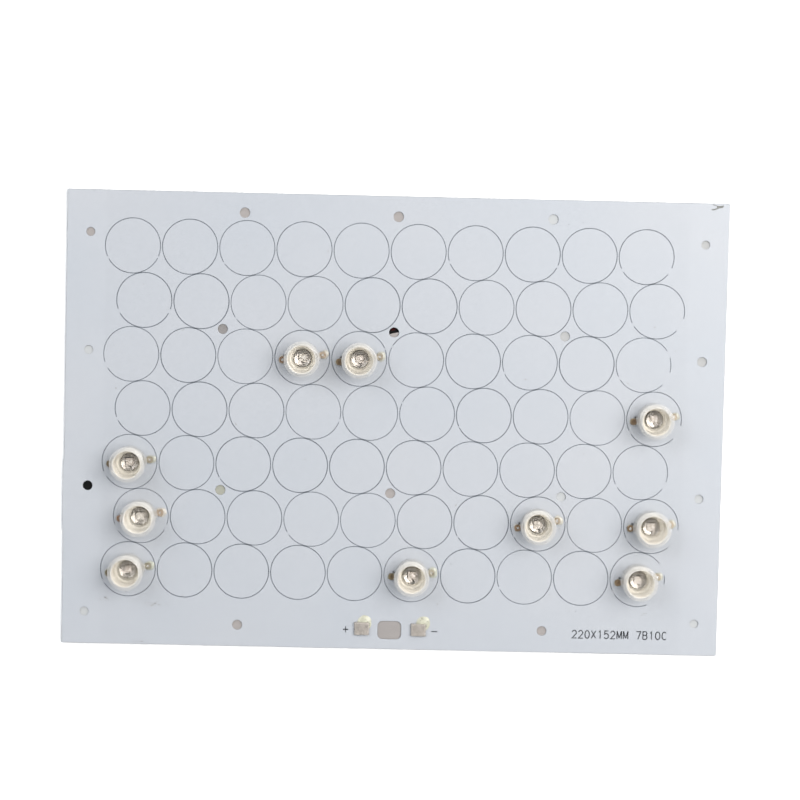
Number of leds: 10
